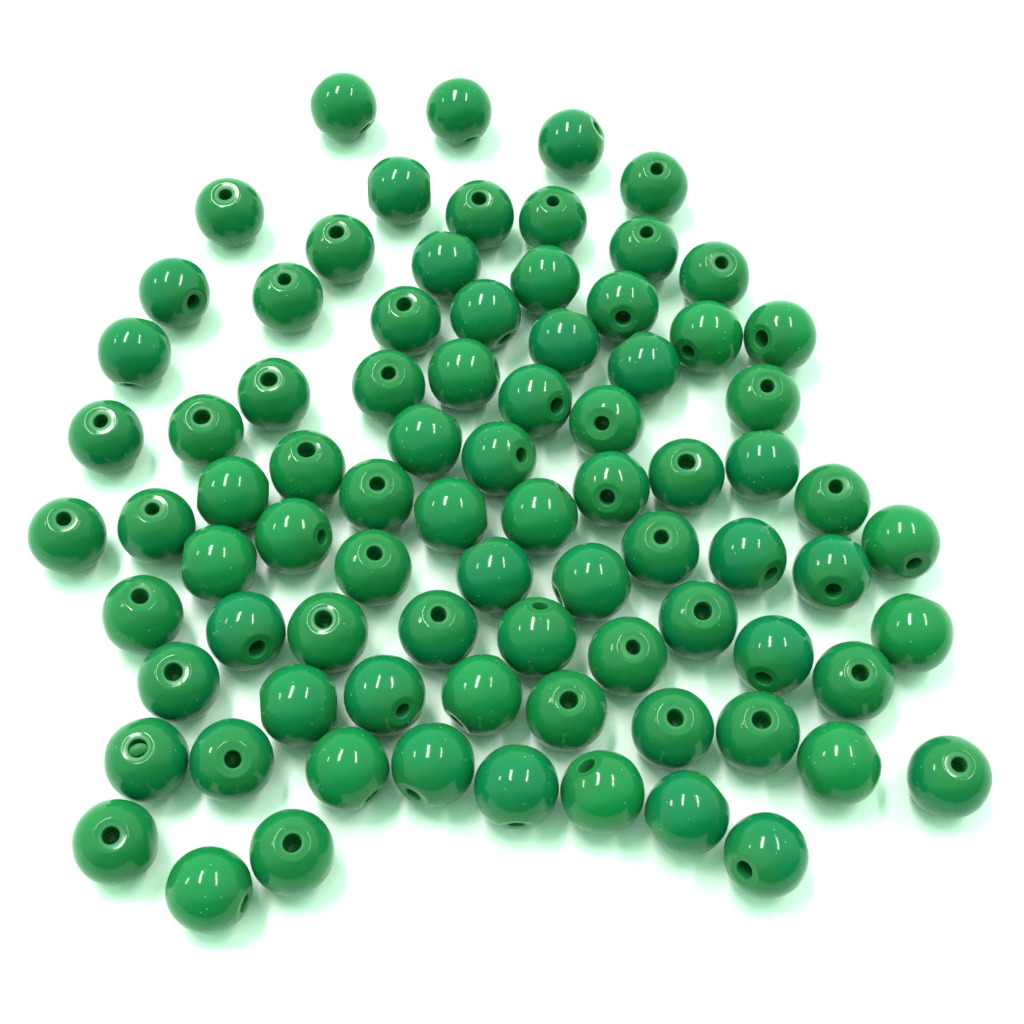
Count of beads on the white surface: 83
